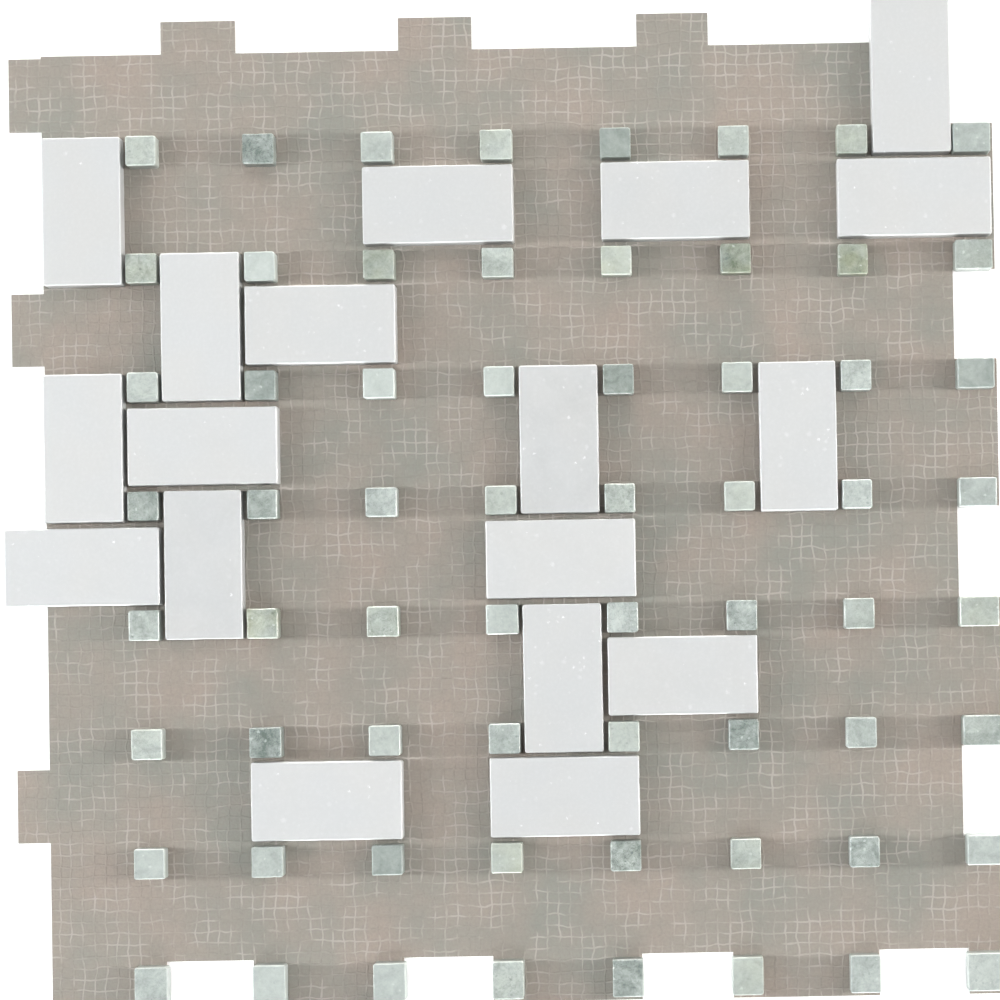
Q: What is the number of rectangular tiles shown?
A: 18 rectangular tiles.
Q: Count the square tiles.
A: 64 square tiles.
